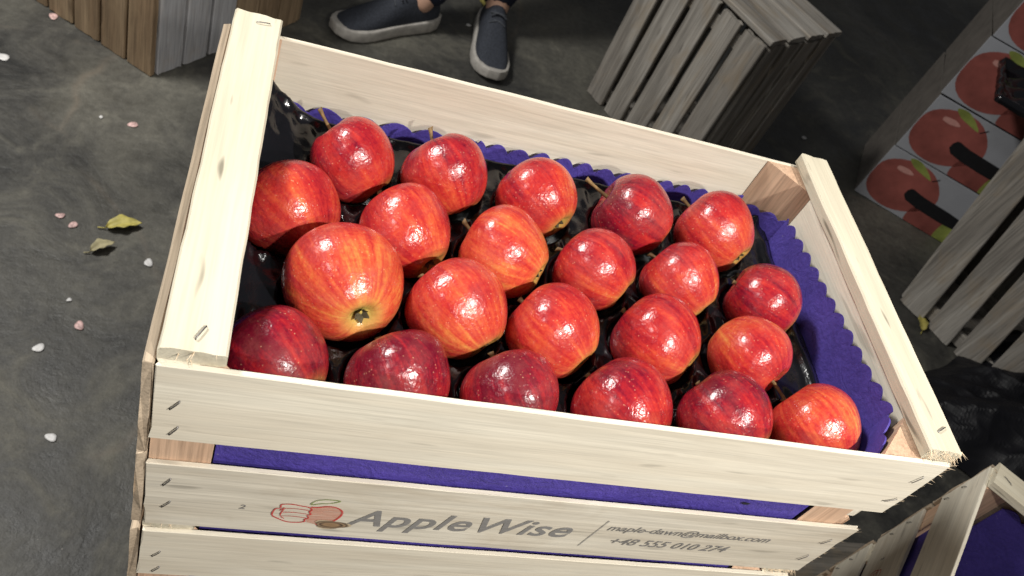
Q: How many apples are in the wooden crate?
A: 22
